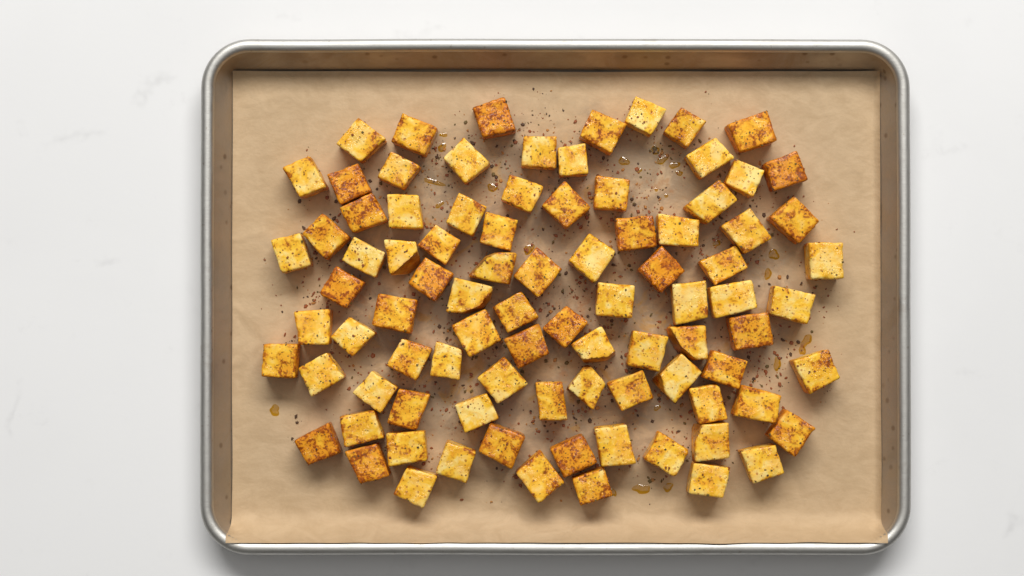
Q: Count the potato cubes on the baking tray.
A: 89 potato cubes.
